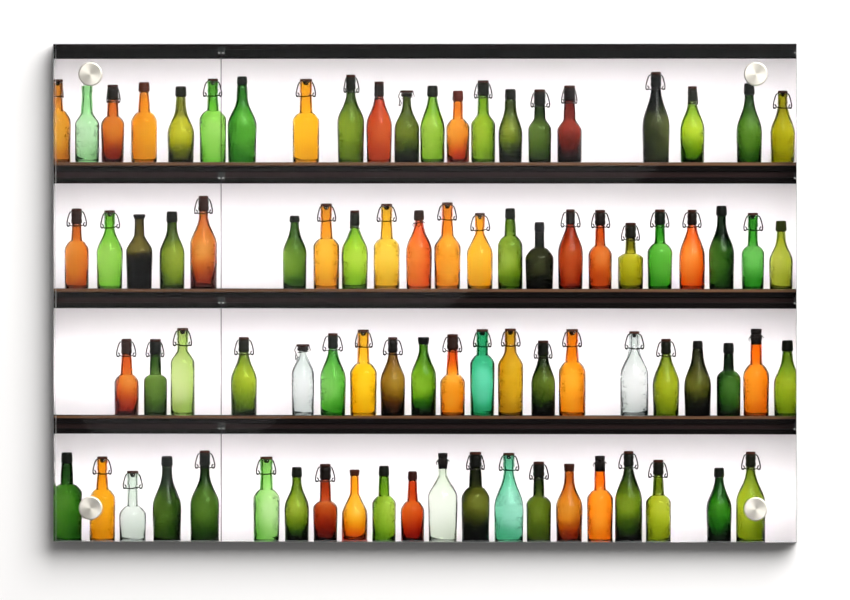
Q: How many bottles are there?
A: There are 84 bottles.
